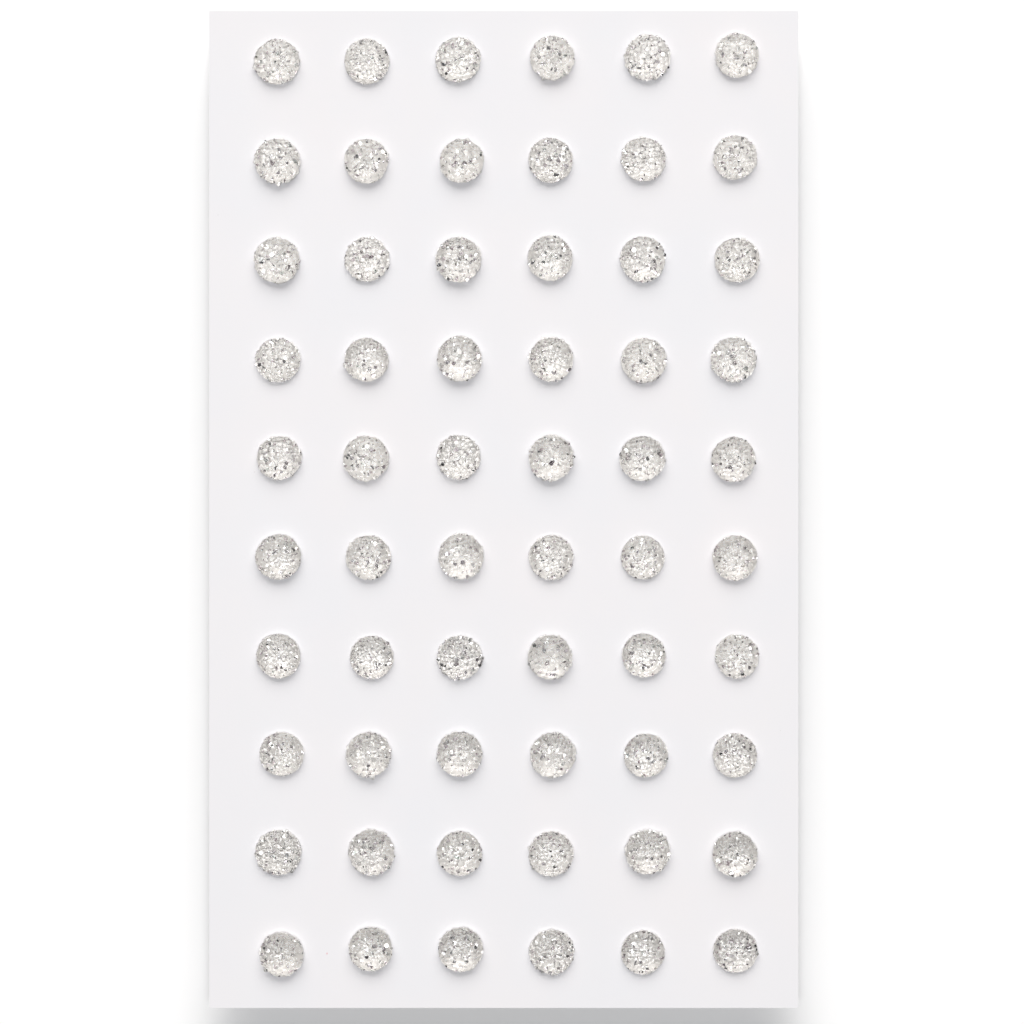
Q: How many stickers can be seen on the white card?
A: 60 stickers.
